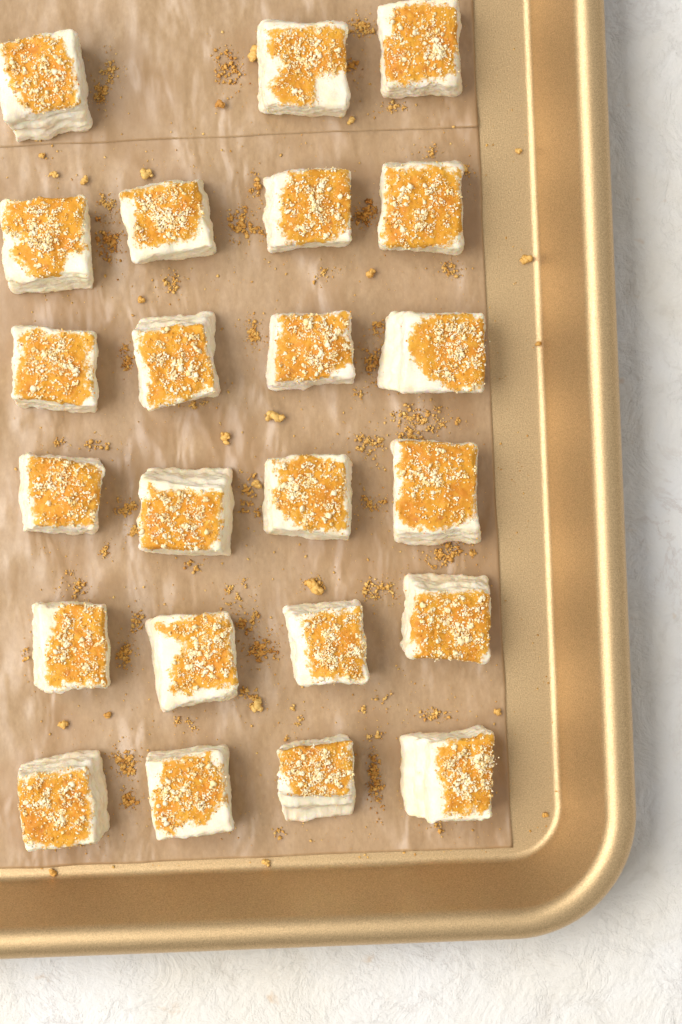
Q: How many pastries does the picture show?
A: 23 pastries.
